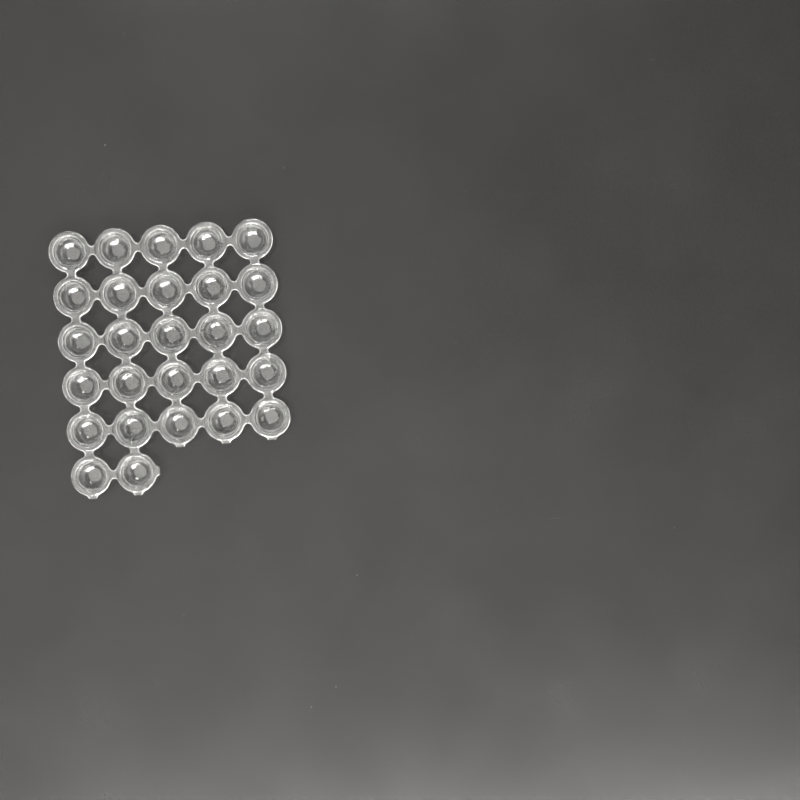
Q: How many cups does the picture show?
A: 27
